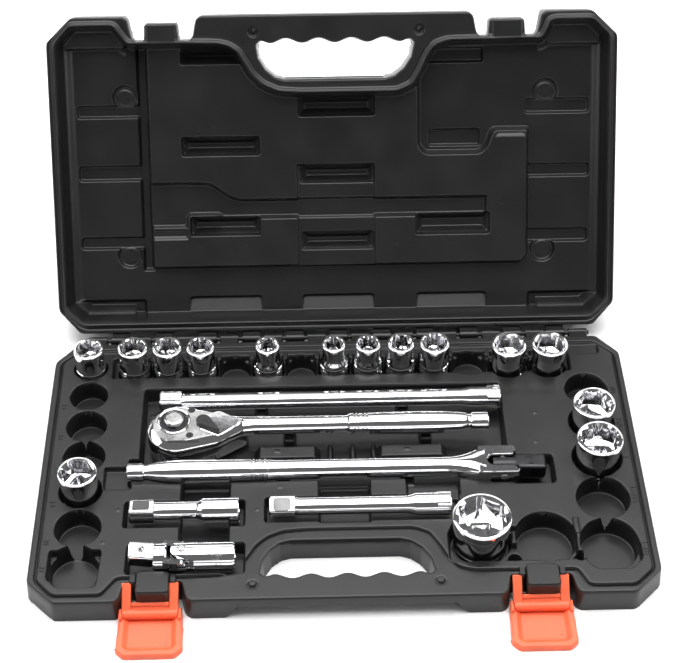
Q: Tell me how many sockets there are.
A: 15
